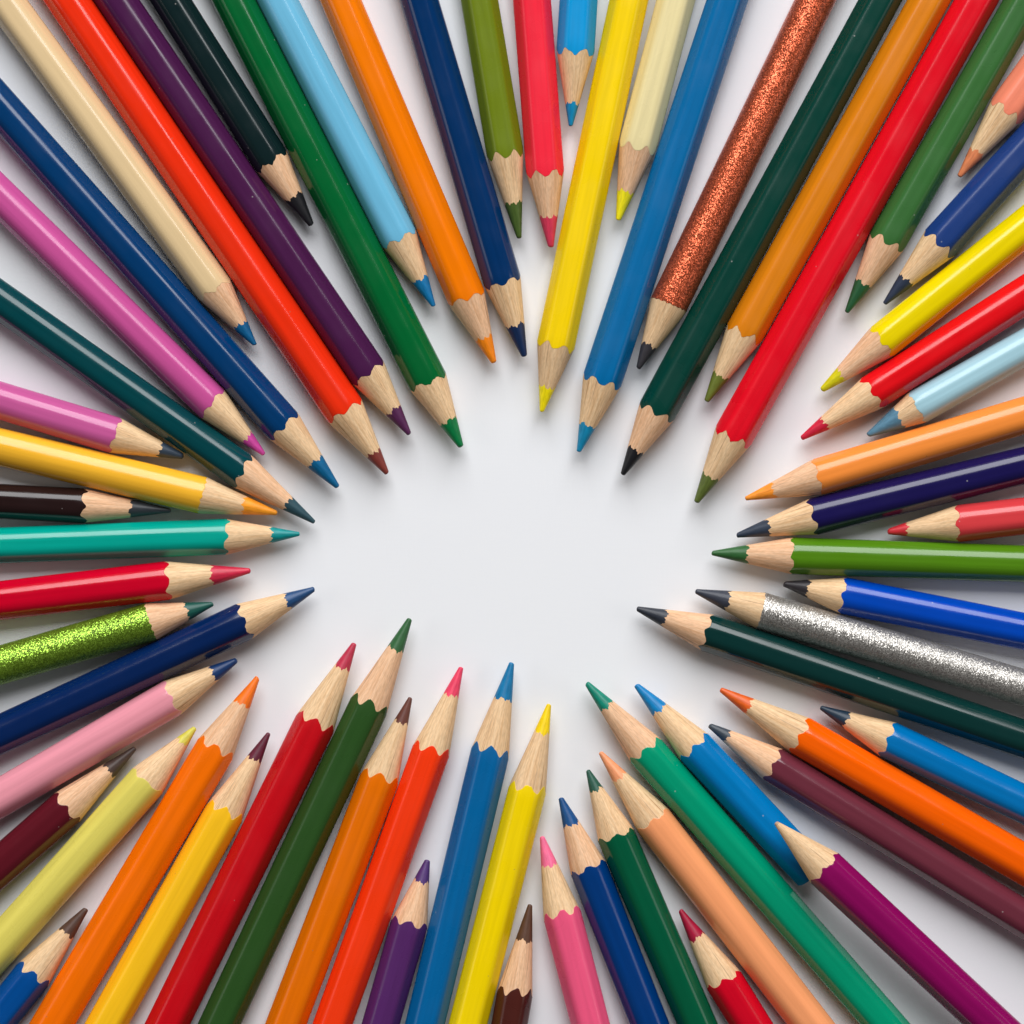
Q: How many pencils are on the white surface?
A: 66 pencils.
